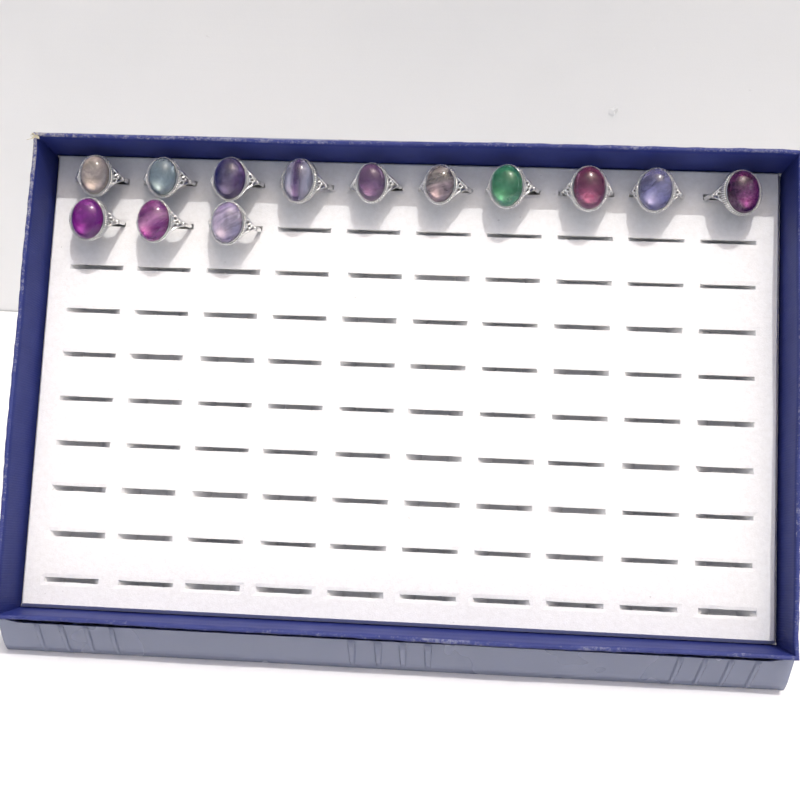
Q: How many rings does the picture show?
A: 13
